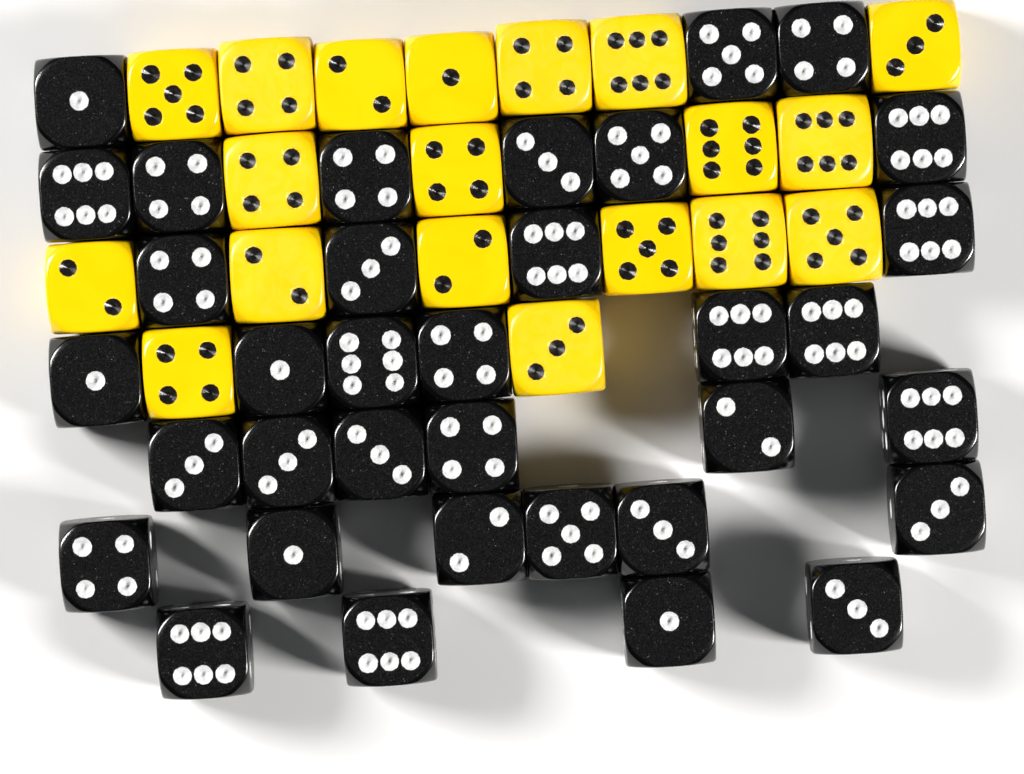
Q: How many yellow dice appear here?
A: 19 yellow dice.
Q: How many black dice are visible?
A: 35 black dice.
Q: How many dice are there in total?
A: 54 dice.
